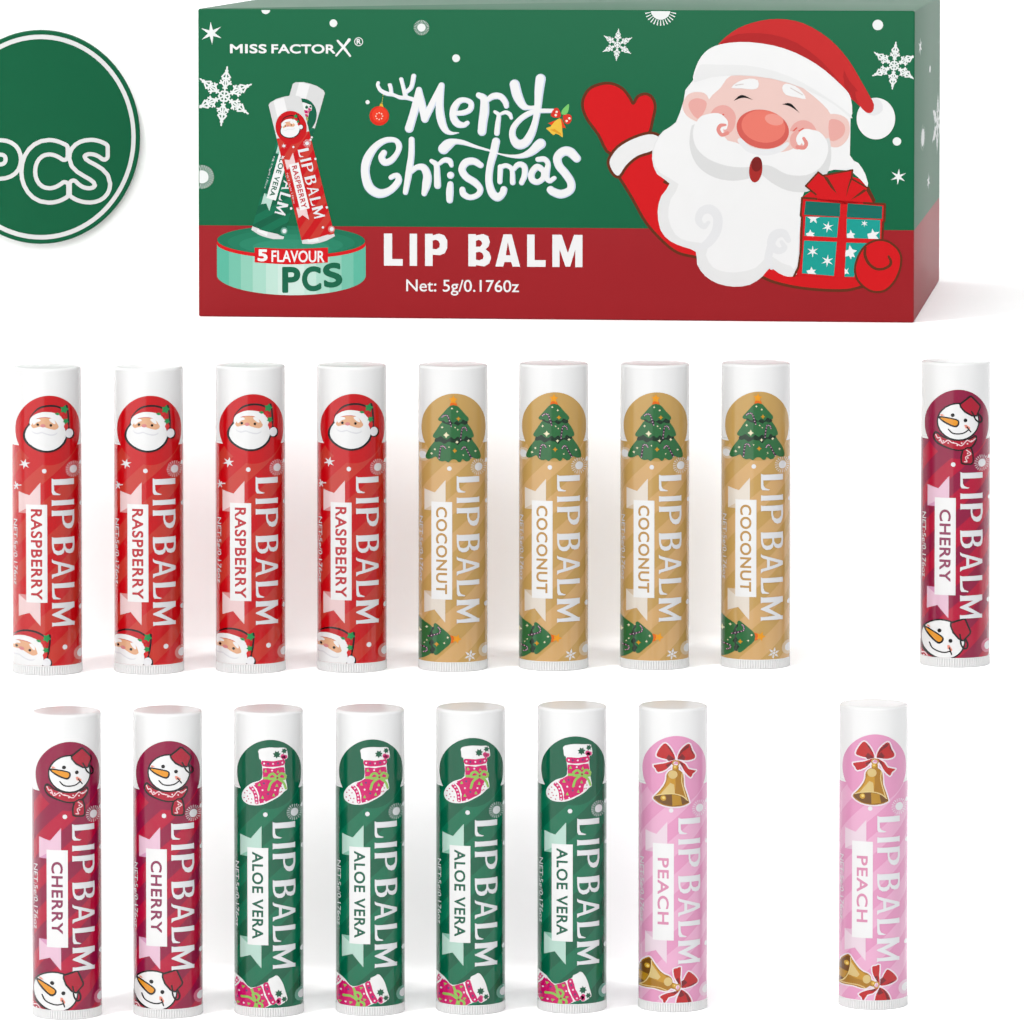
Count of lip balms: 17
